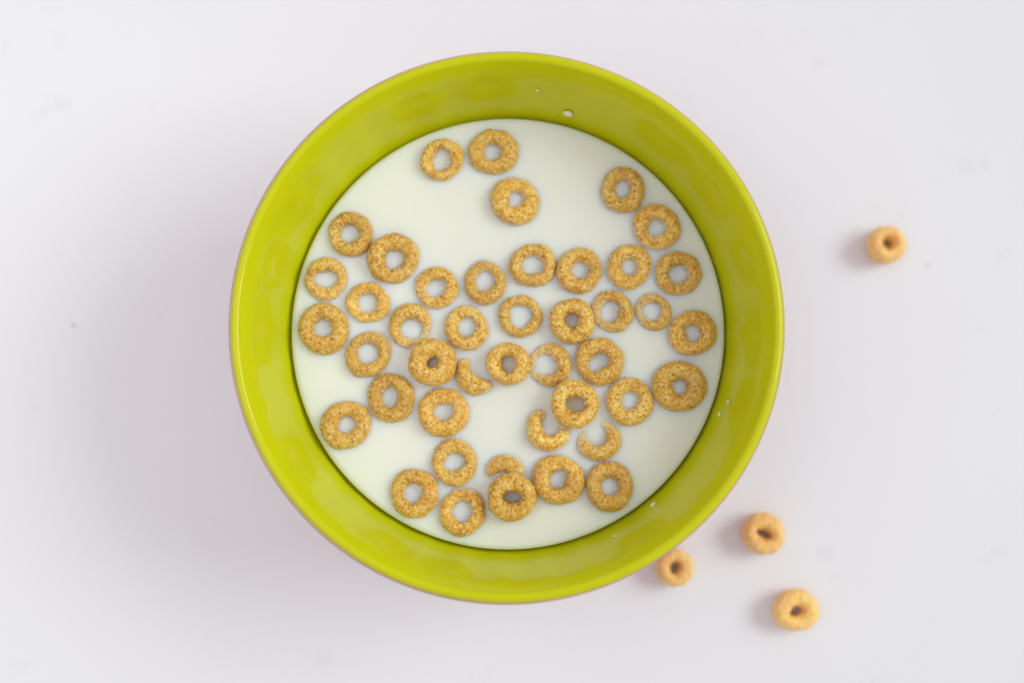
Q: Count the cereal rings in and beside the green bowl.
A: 48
